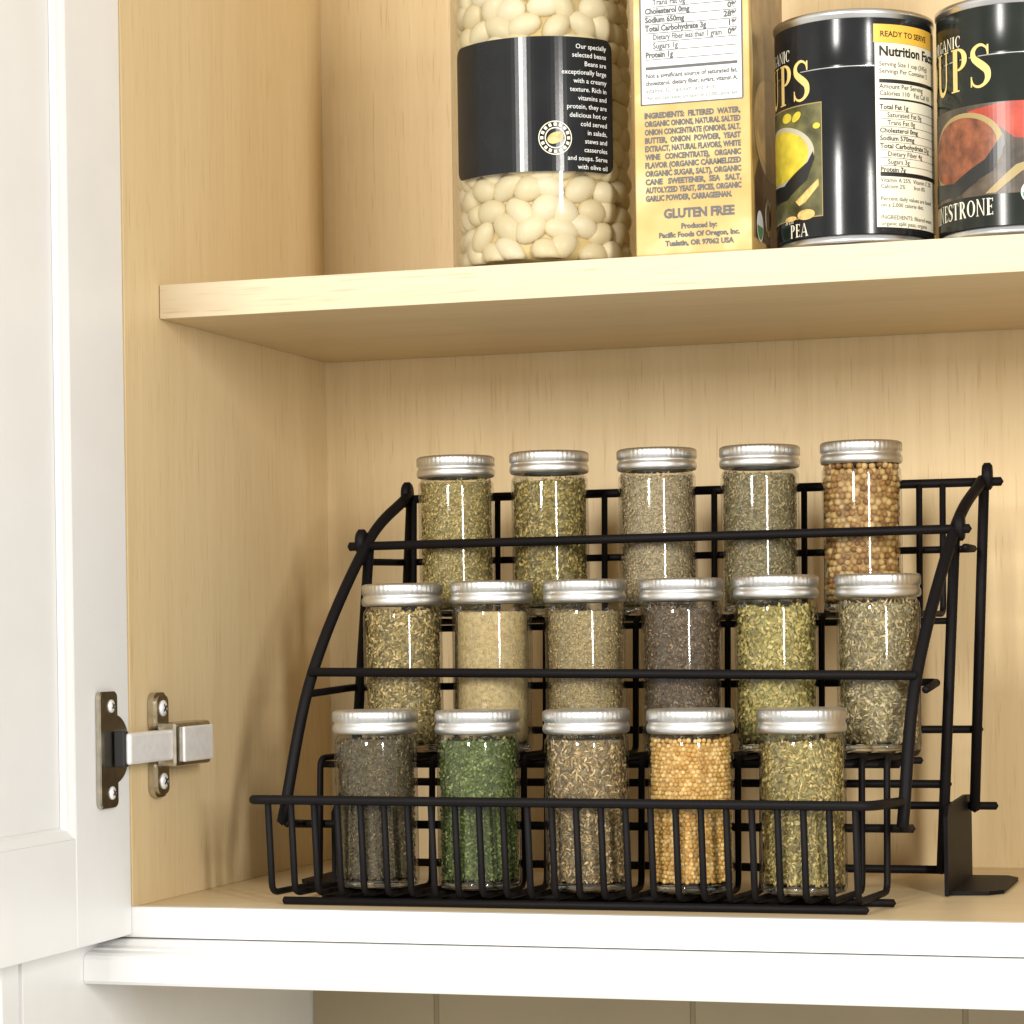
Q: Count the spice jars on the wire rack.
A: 16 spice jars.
